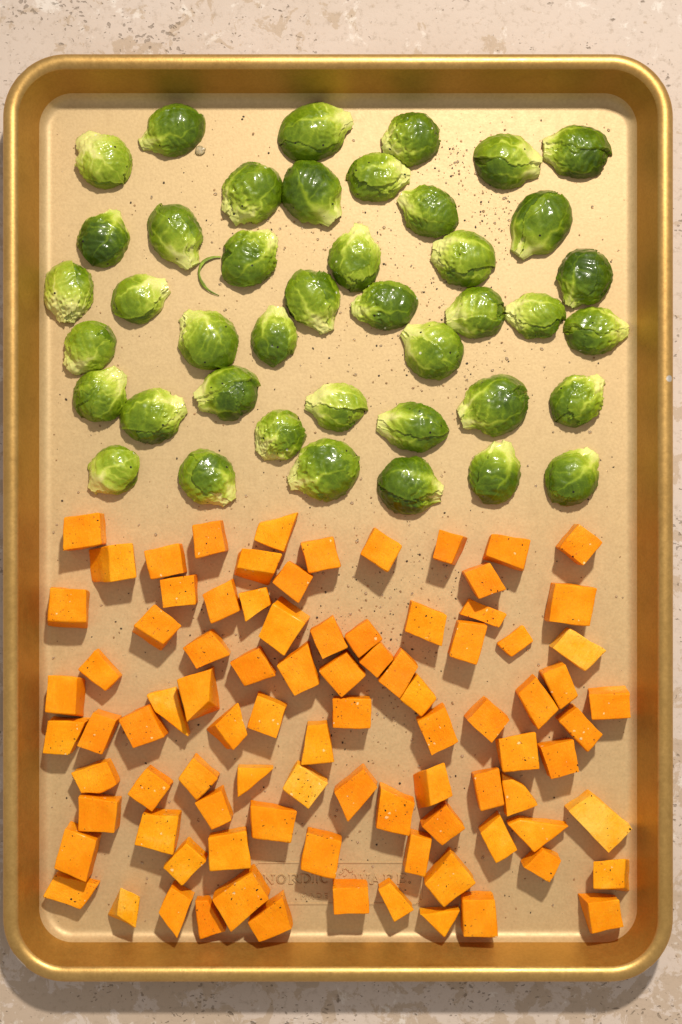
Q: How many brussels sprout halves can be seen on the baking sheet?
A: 42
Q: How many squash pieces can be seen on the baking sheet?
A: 90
